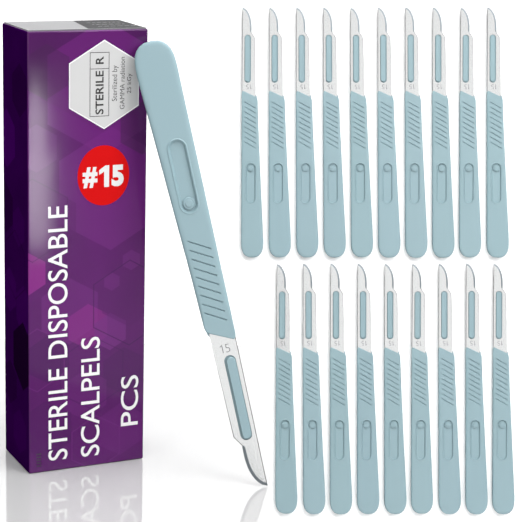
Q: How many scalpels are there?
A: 20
